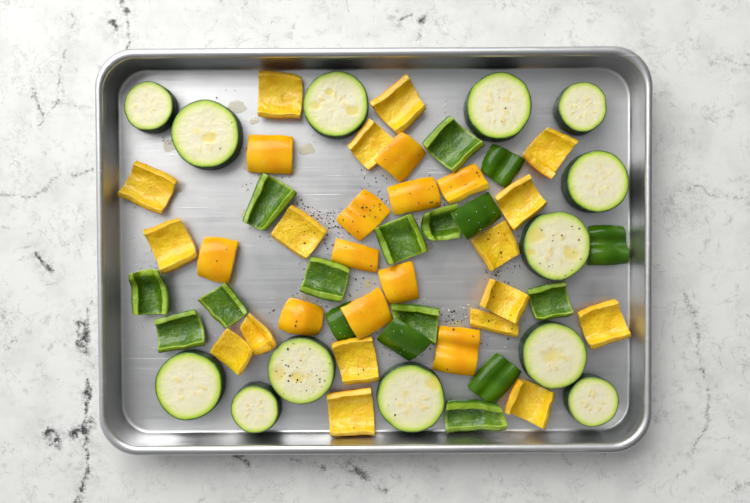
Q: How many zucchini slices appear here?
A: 13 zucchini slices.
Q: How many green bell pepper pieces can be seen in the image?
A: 17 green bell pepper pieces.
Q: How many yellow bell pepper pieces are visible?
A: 28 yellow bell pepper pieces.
